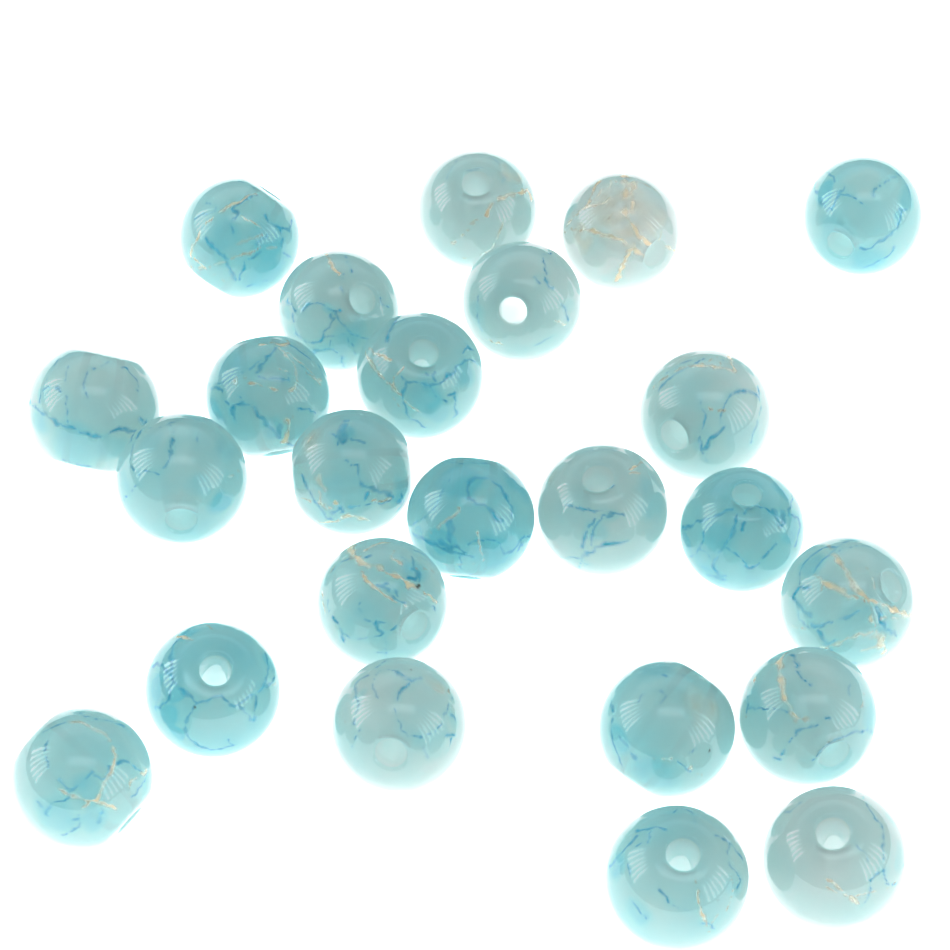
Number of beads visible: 24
